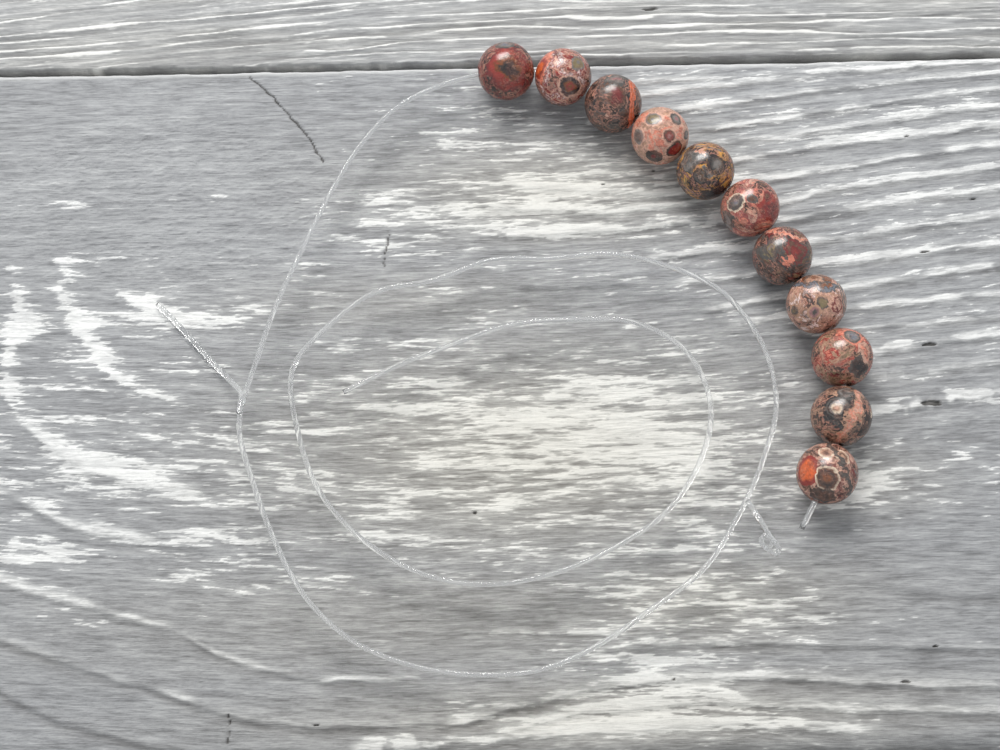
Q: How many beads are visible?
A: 11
